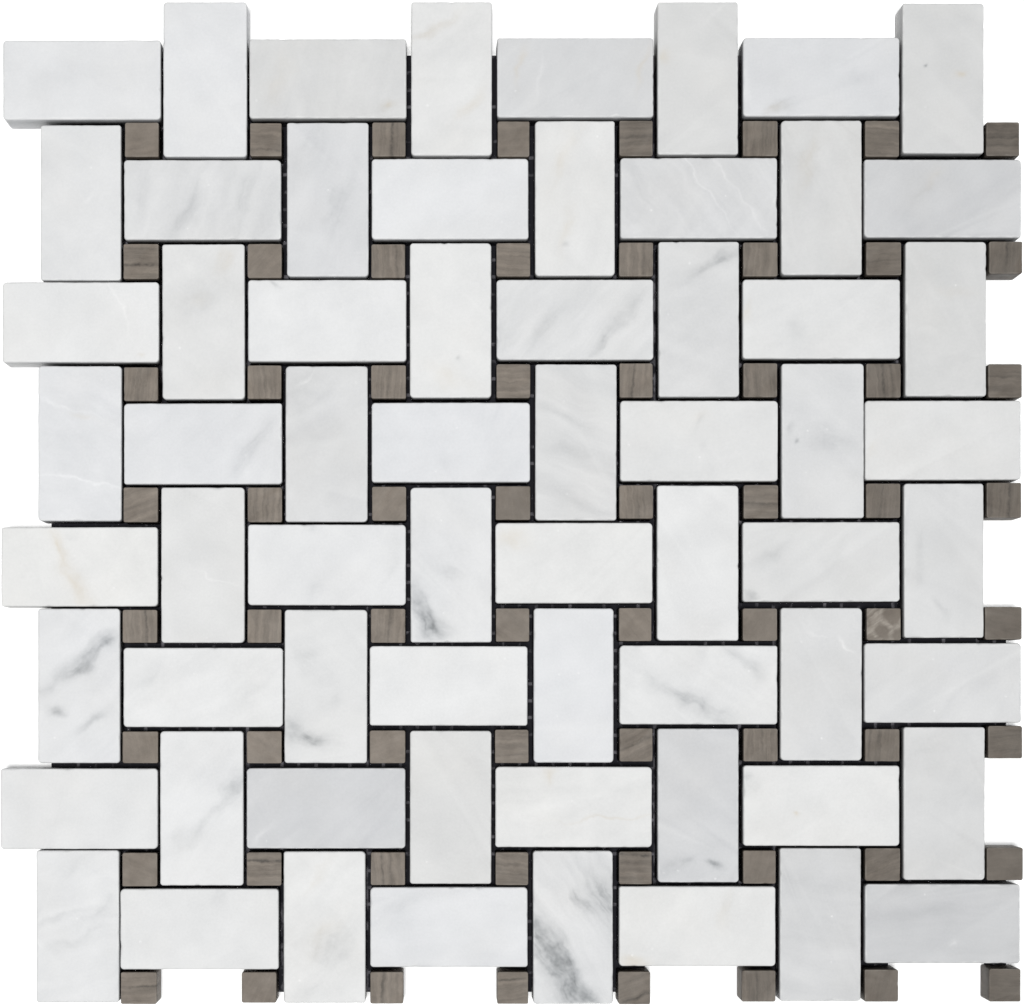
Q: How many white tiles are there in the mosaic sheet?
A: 64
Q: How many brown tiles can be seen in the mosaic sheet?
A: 64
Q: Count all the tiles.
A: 128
